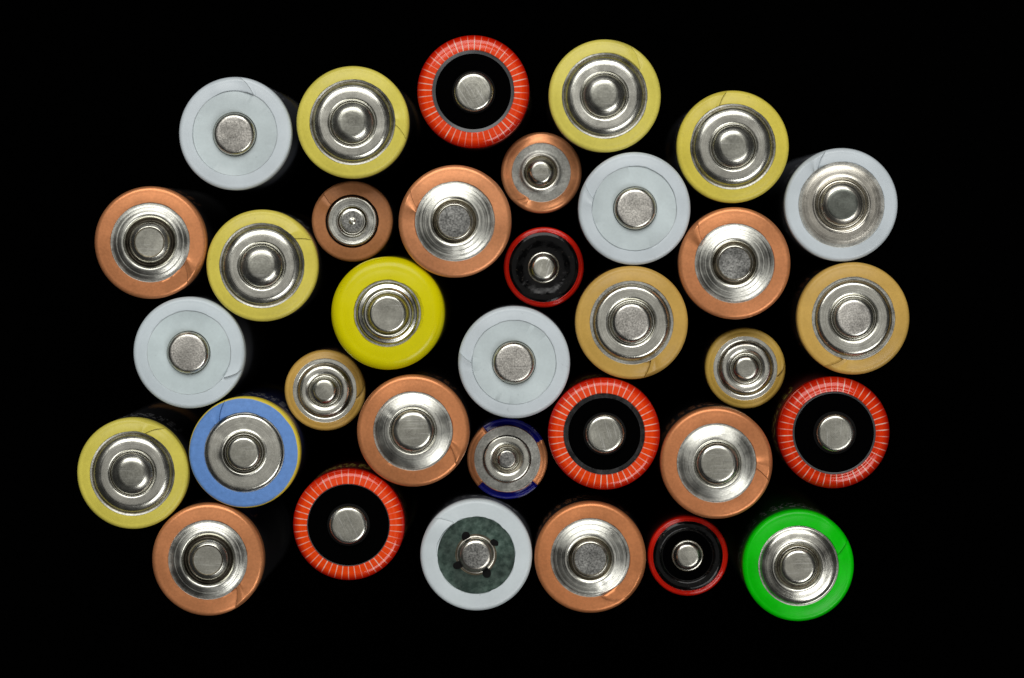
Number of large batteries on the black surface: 27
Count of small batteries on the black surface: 7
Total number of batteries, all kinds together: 34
